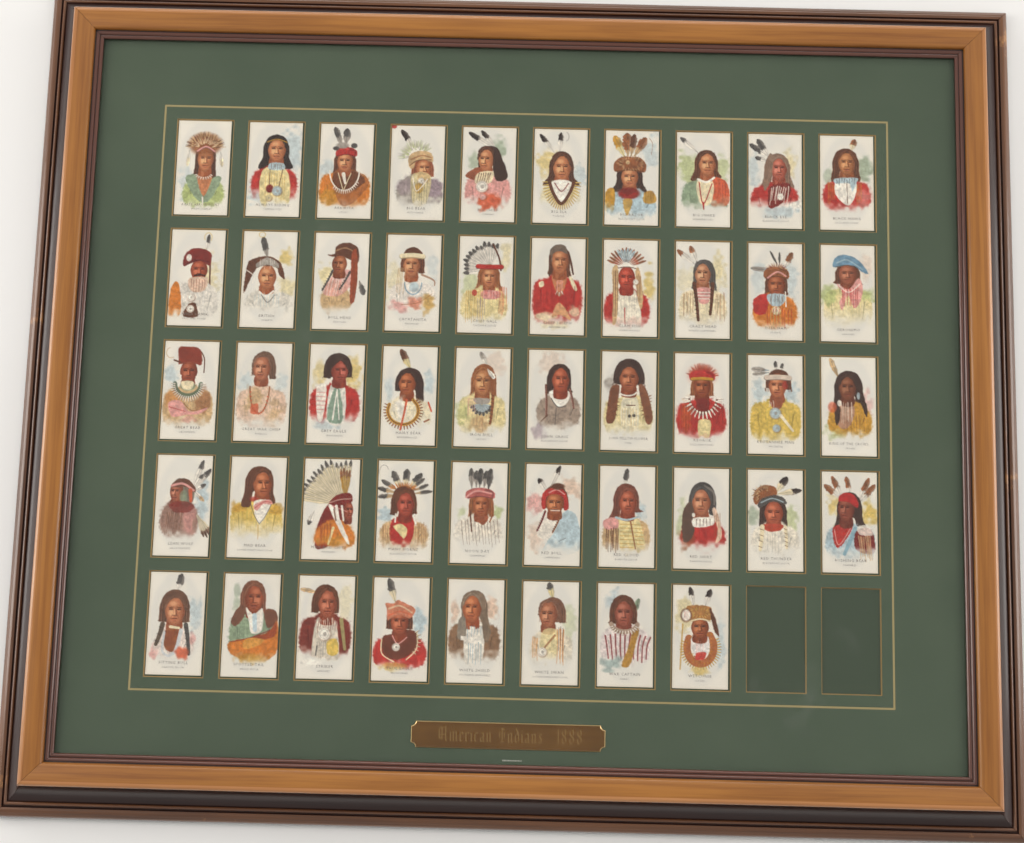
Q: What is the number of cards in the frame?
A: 48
